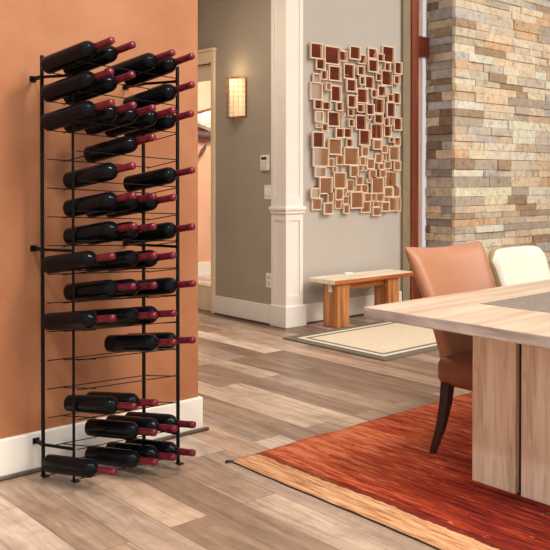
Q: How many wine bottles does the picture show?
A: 41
